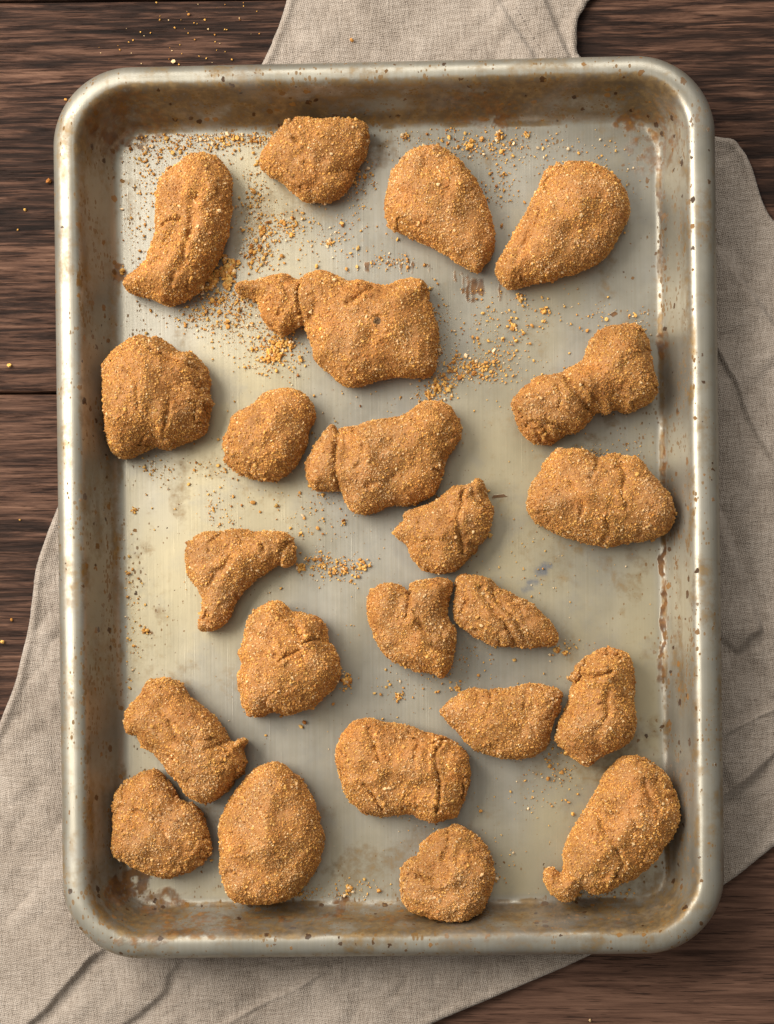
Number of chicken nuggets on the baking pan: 23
